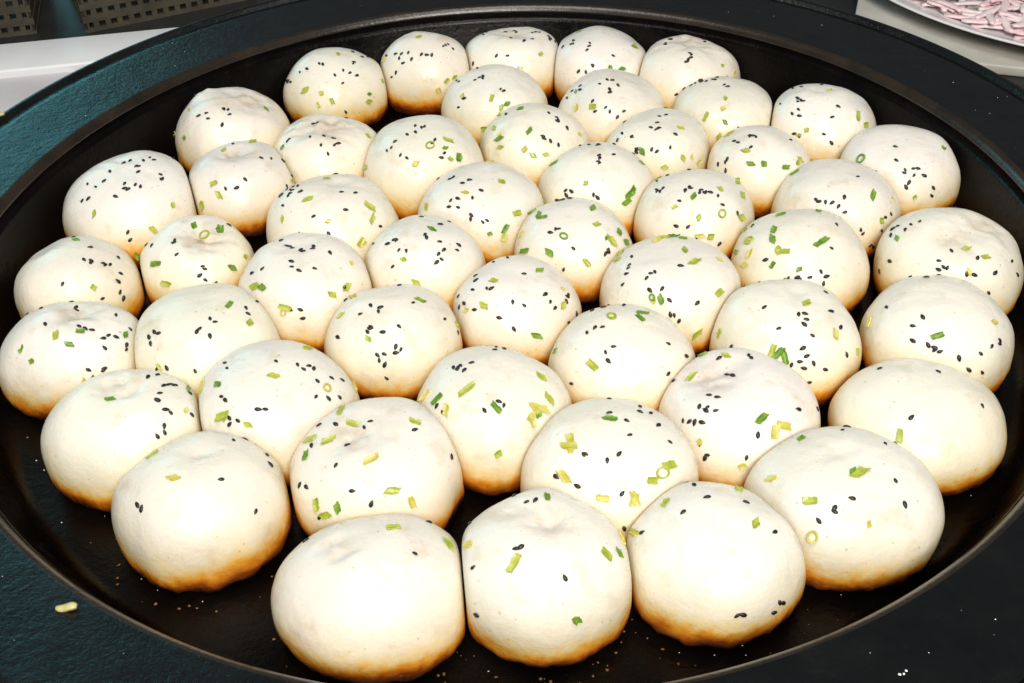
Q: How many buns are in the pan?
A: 50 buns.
